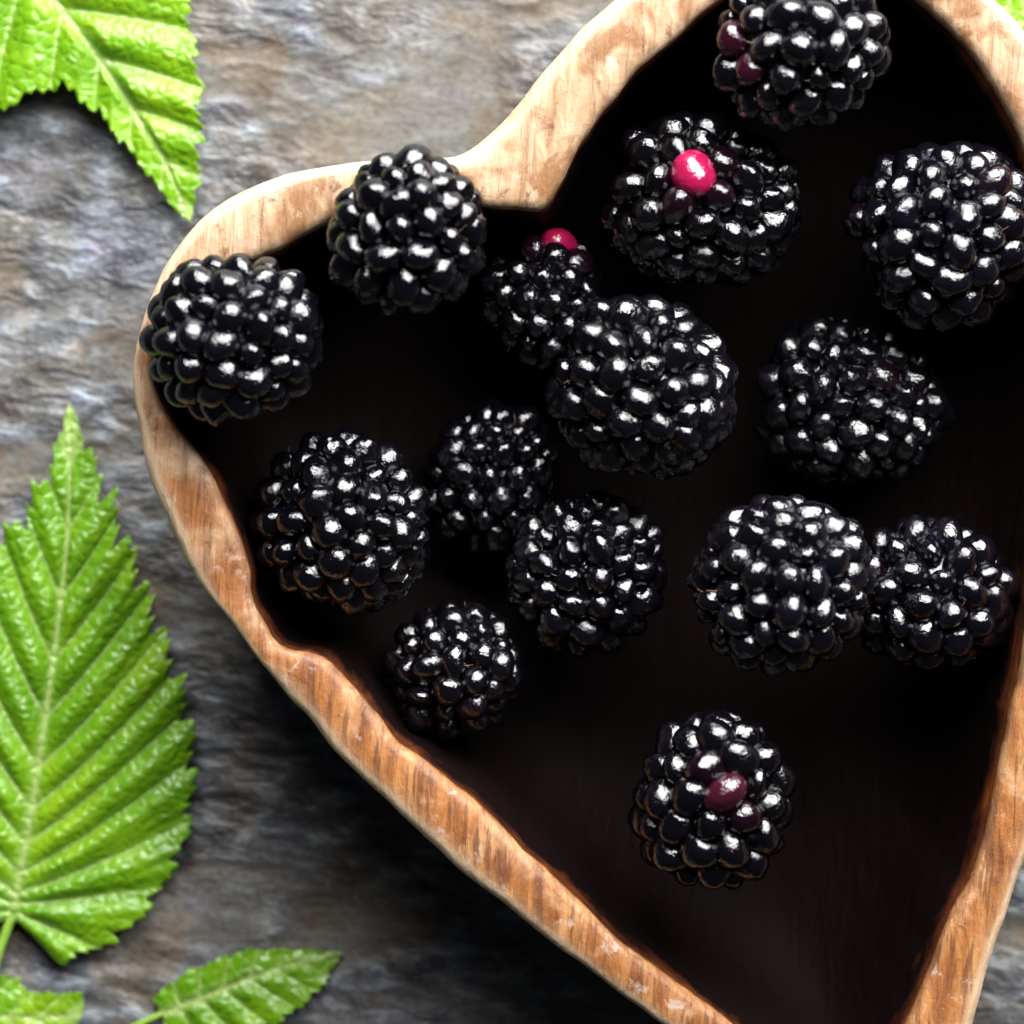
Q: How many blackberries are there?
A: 15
